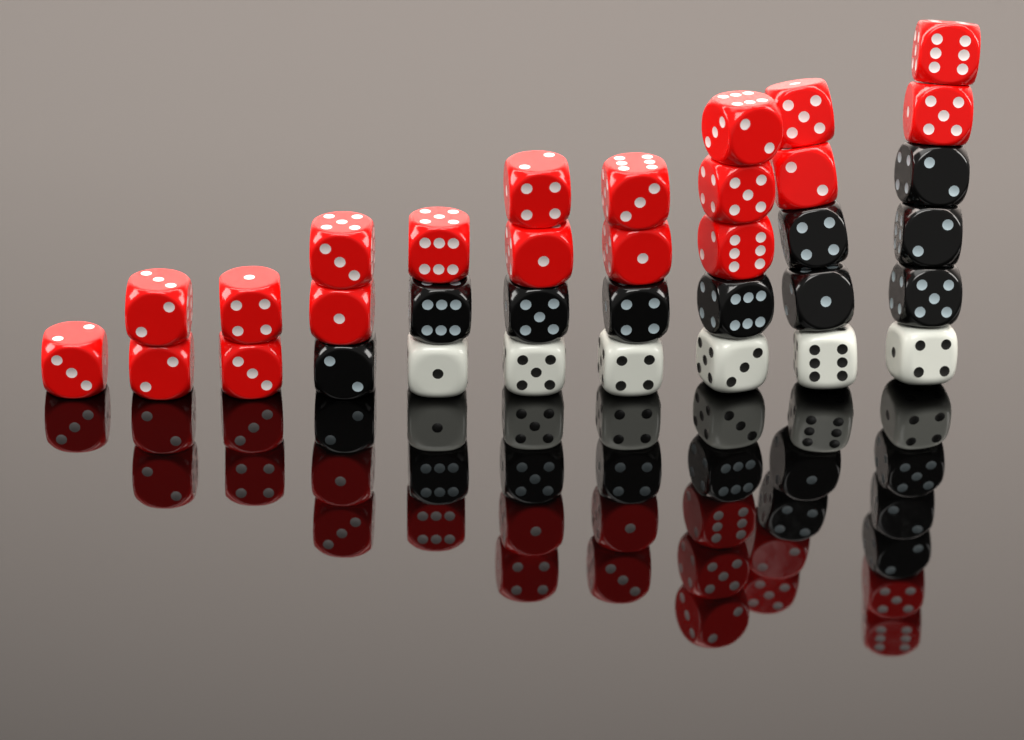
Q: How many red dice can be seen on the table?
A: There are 19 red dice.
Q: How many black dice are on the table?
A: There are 10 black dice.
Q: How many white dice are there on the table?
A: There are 6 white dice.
